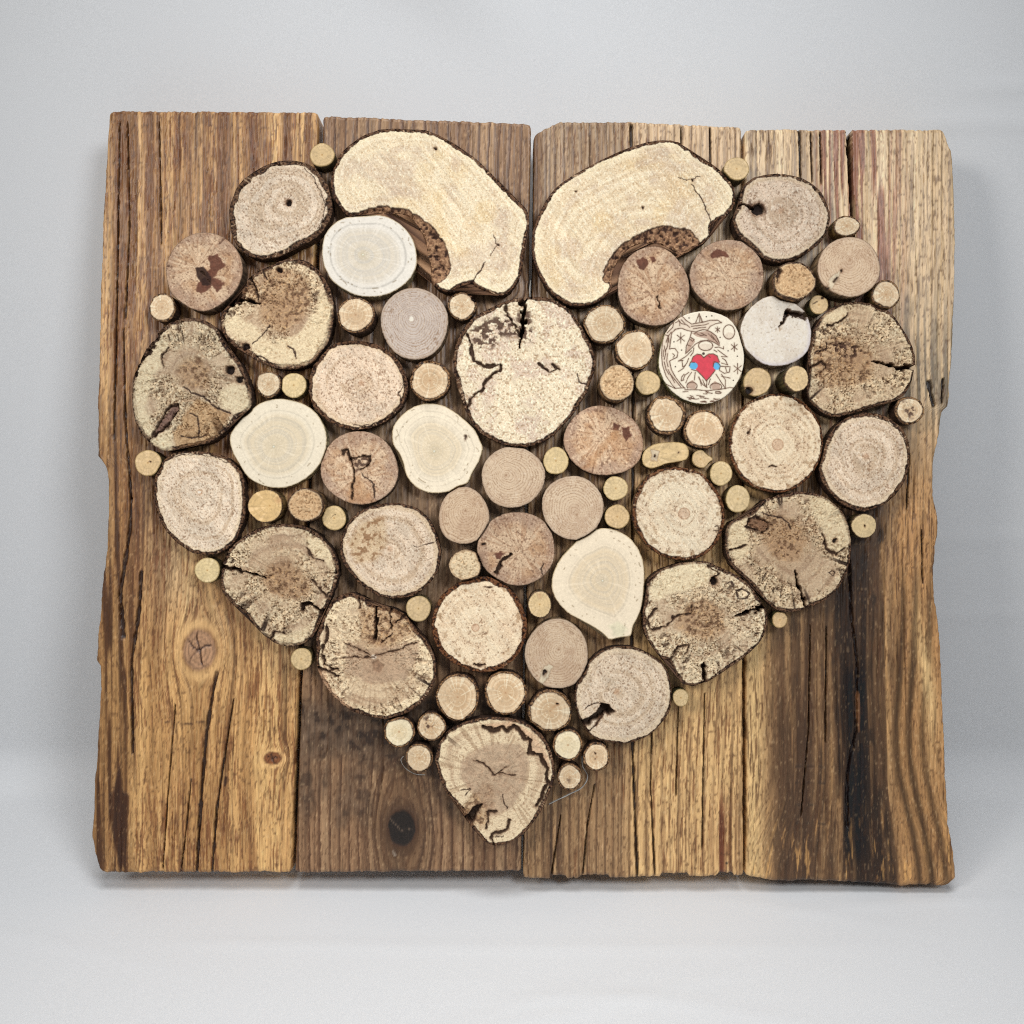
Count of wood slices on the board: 88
